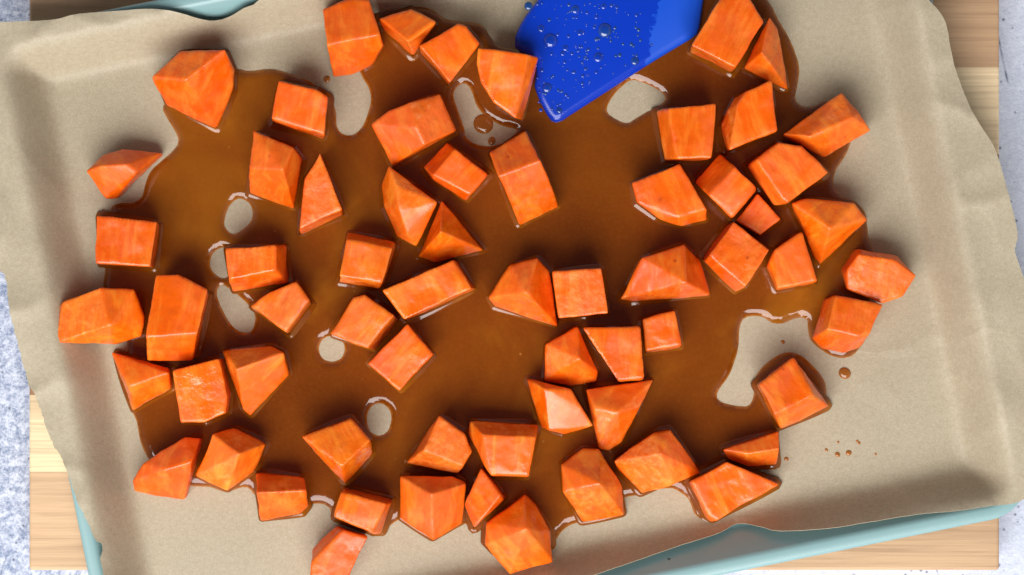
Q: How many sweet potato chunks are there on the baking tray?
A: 64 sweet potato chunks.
